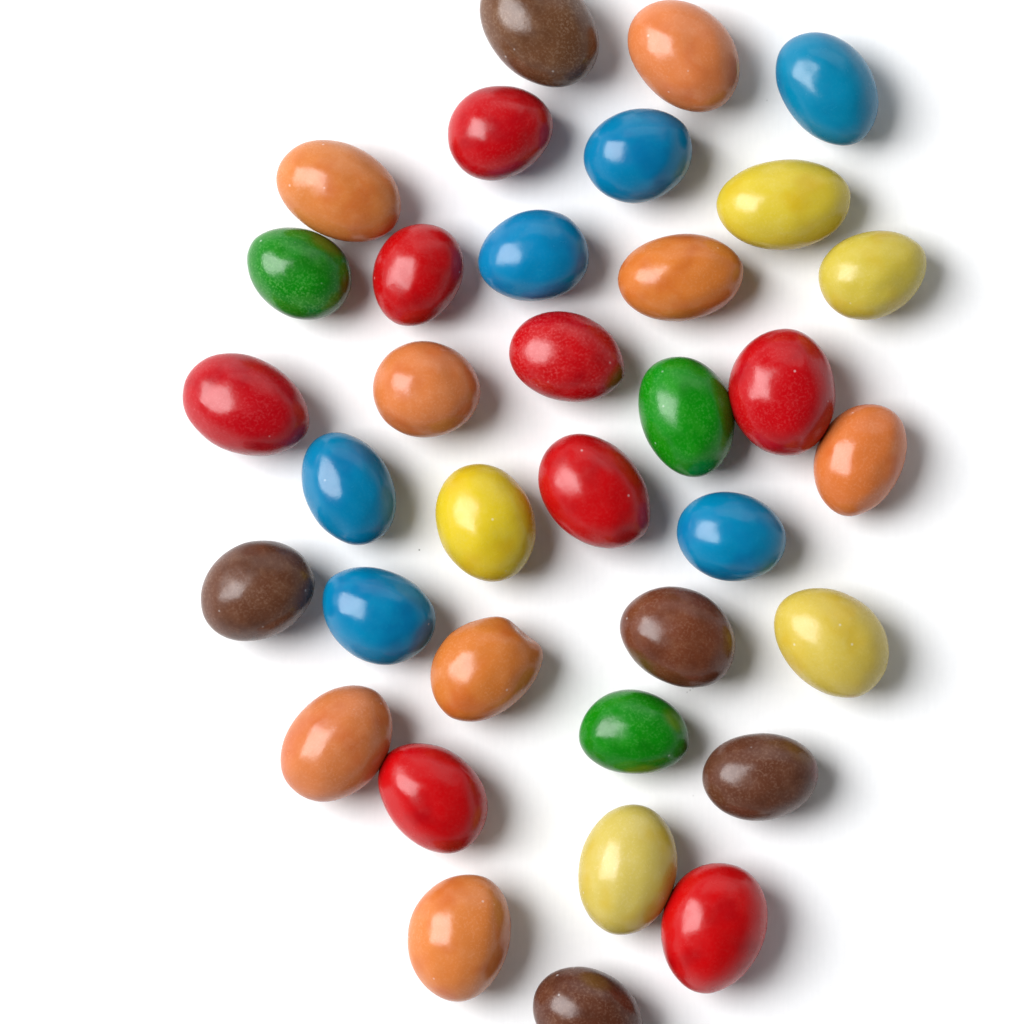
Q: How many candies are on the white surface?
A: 35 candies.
